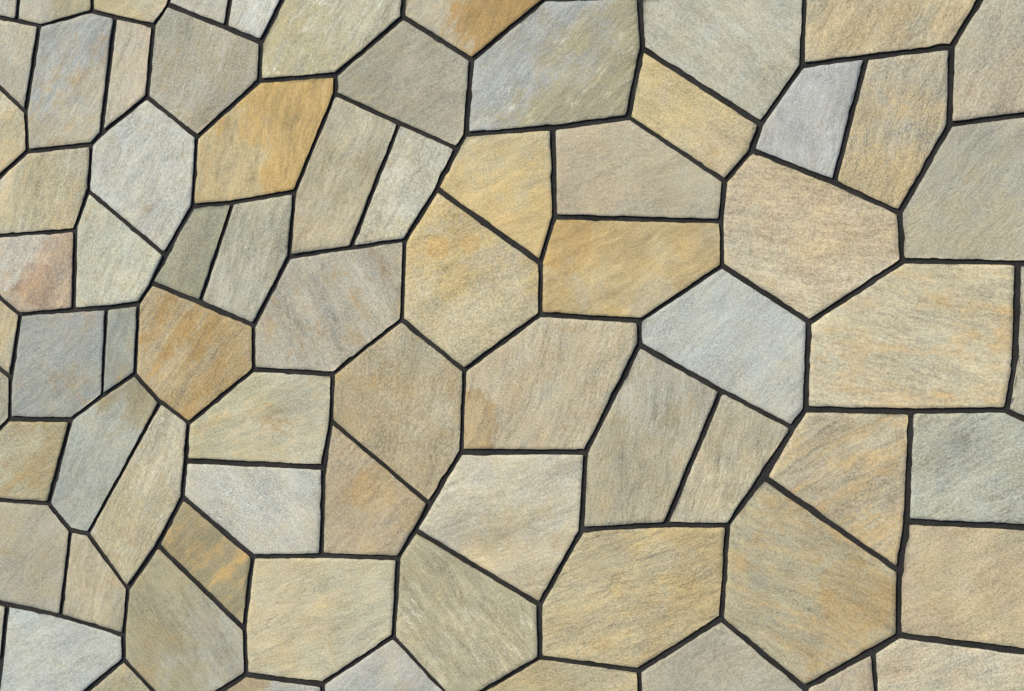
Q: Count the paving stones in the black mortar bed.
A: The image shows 75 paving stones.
